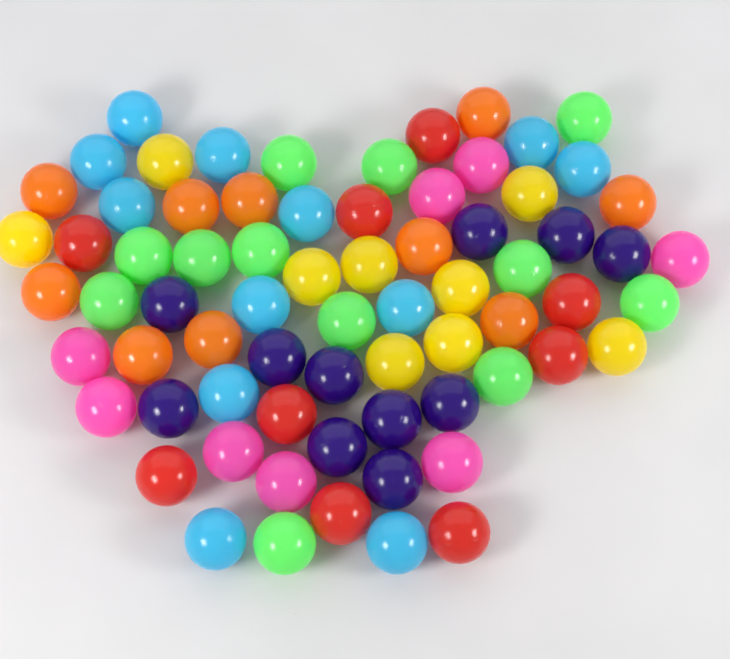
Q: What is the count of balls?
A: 71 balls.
